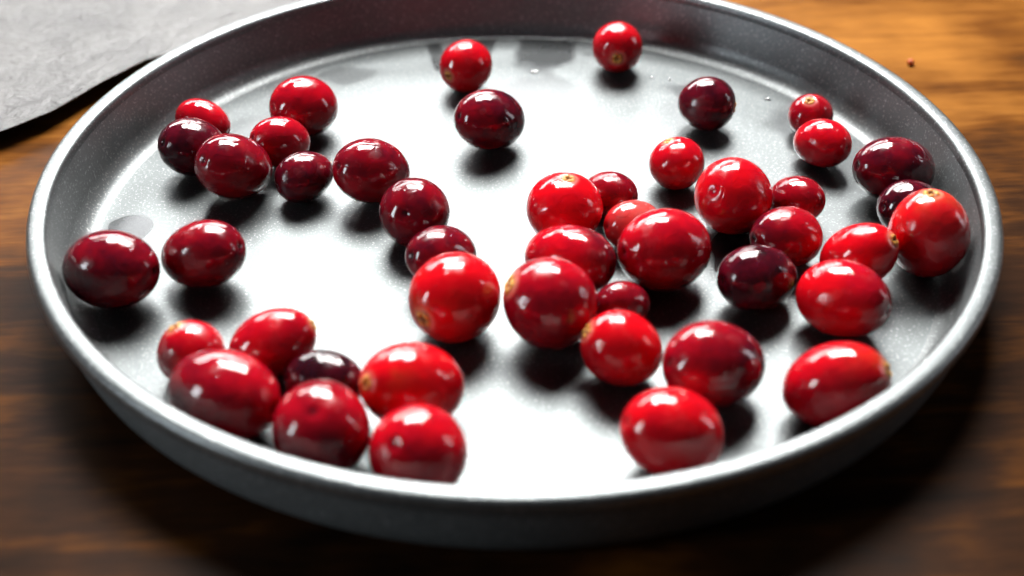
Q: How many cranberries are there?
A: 46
